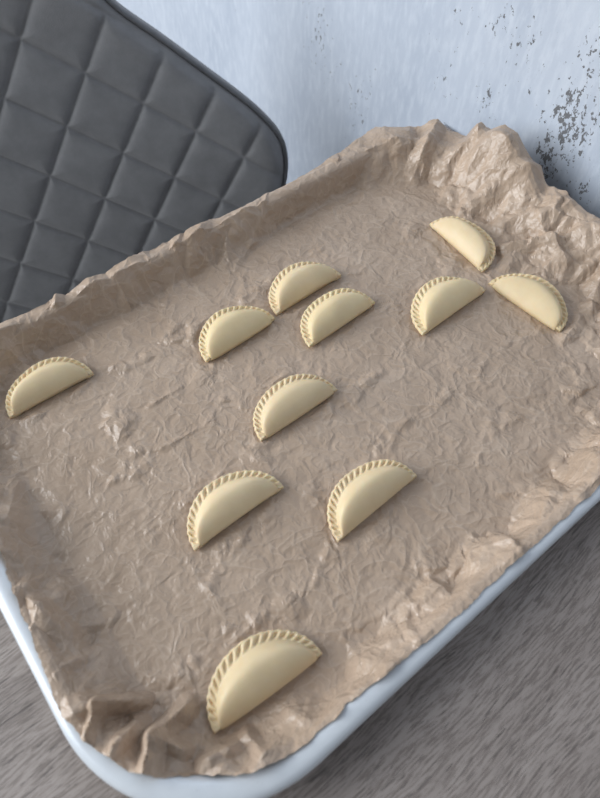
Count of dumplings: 11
